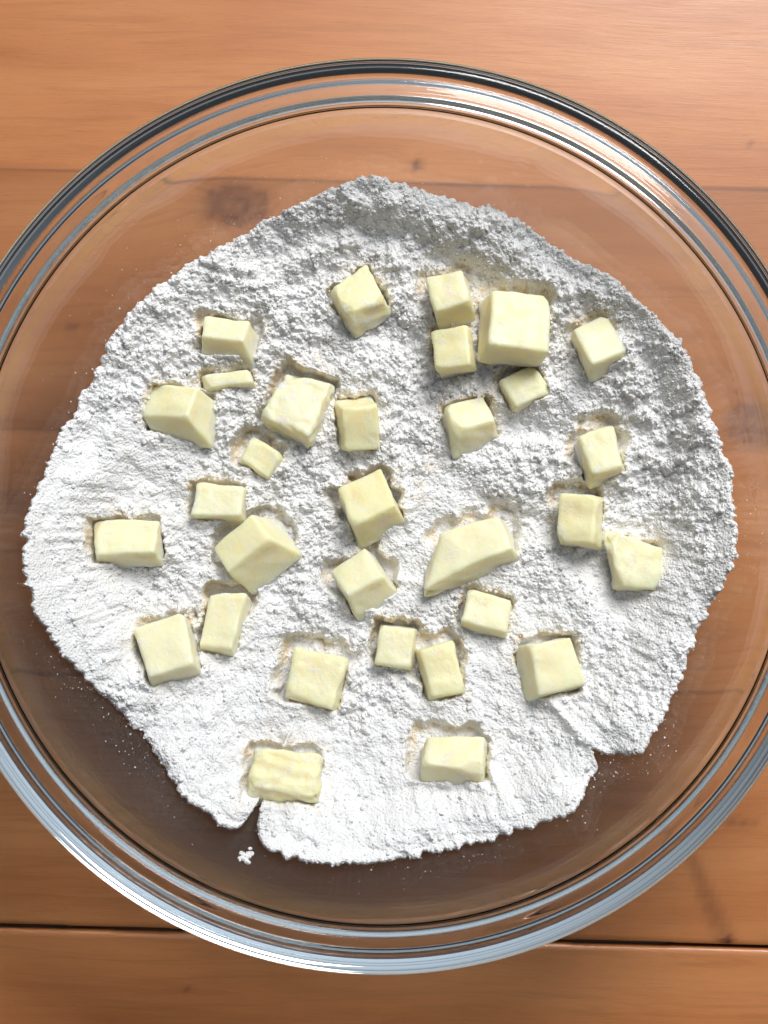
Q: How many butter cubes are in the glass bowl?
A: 31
